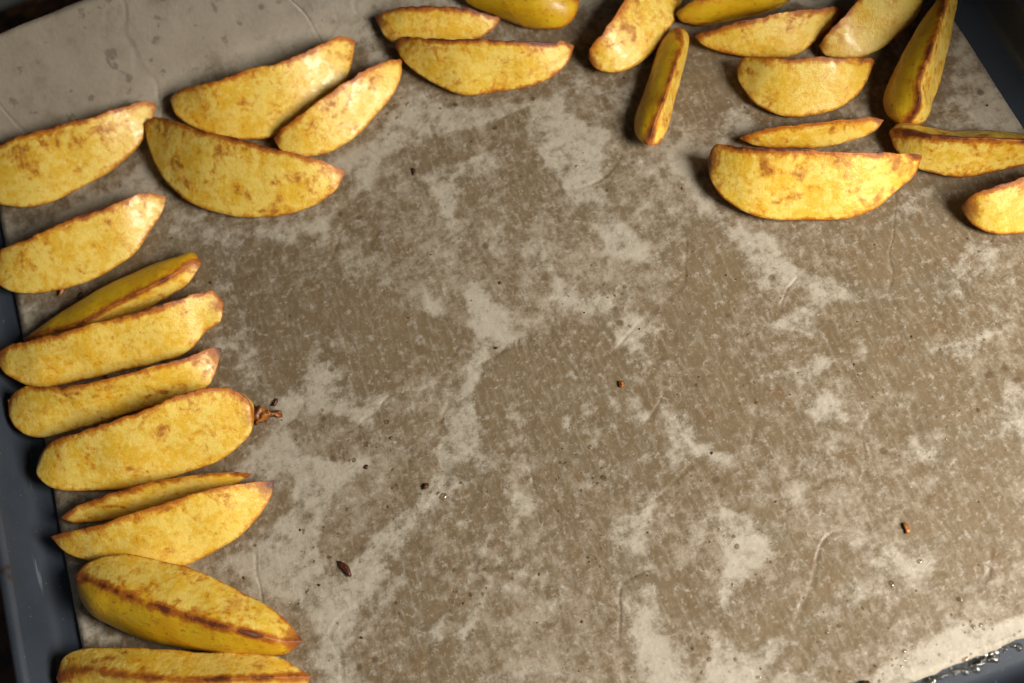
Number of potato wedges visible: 27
